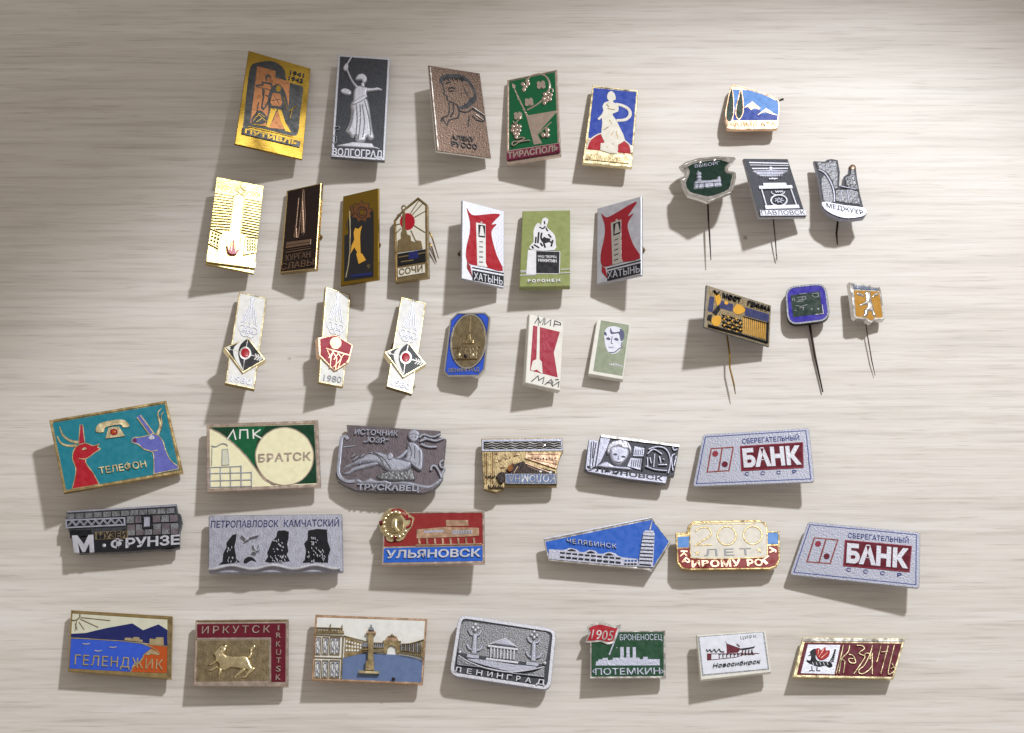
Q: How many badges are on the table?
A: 44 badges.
